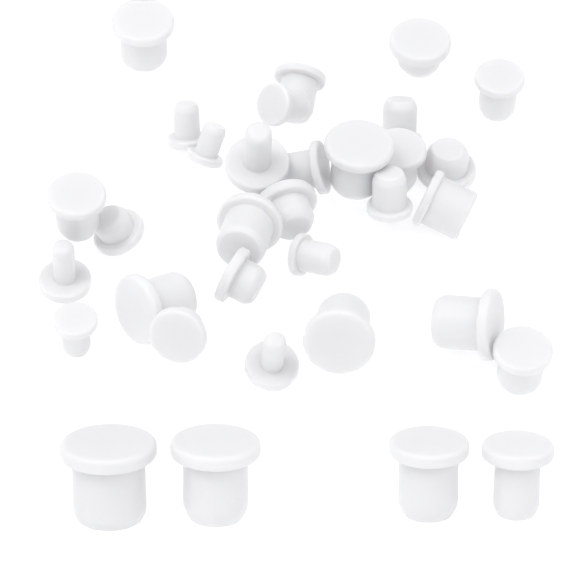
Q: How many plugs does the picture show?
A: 33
